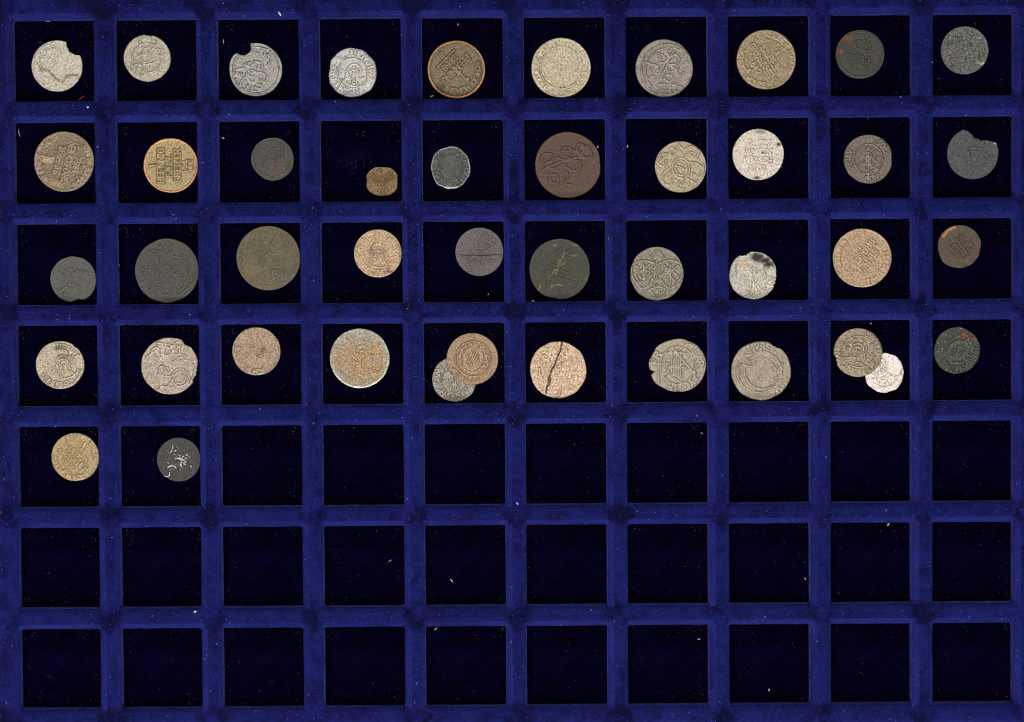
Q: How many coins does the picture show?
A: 44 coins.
